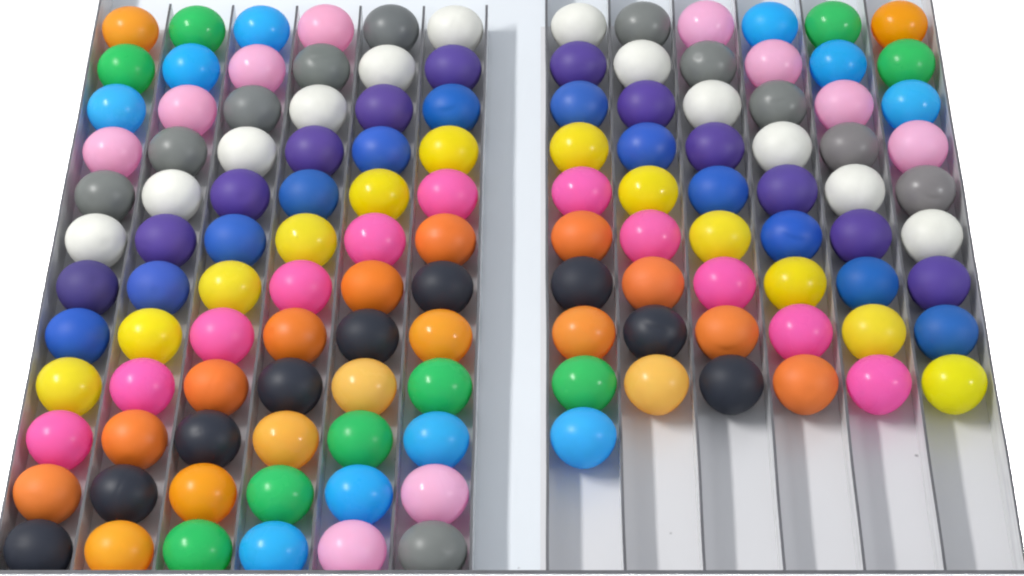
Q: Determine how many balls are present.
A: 127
